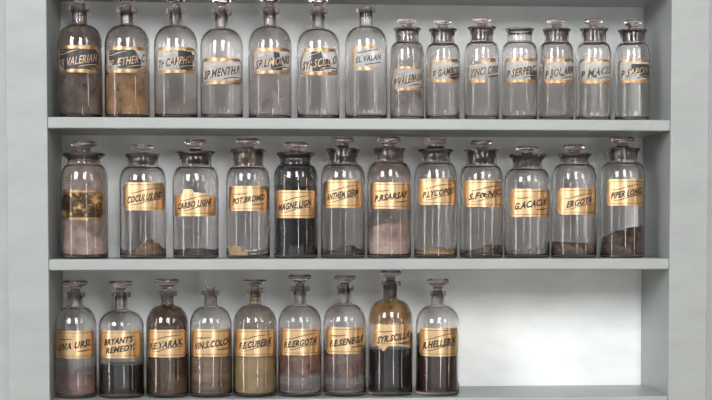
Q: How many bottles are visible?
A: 35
